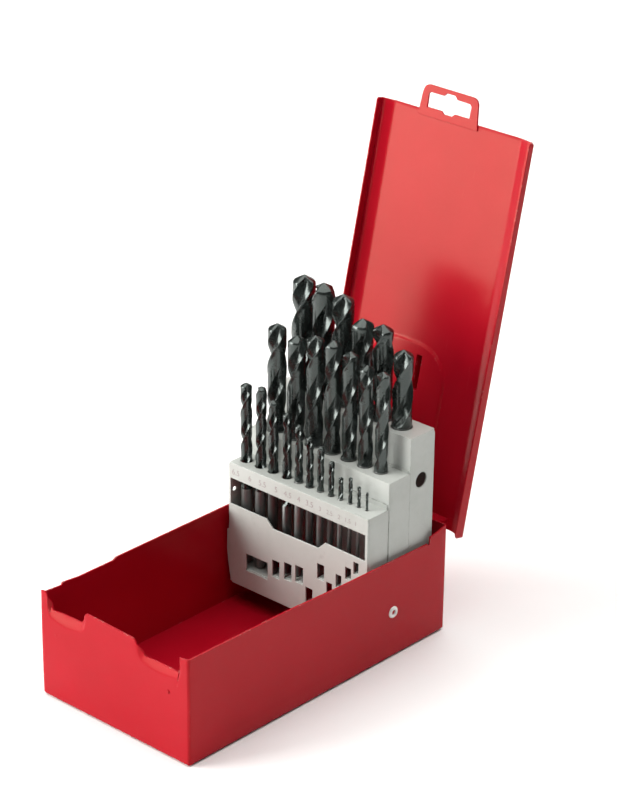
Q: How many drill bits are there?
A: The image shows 25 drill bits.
